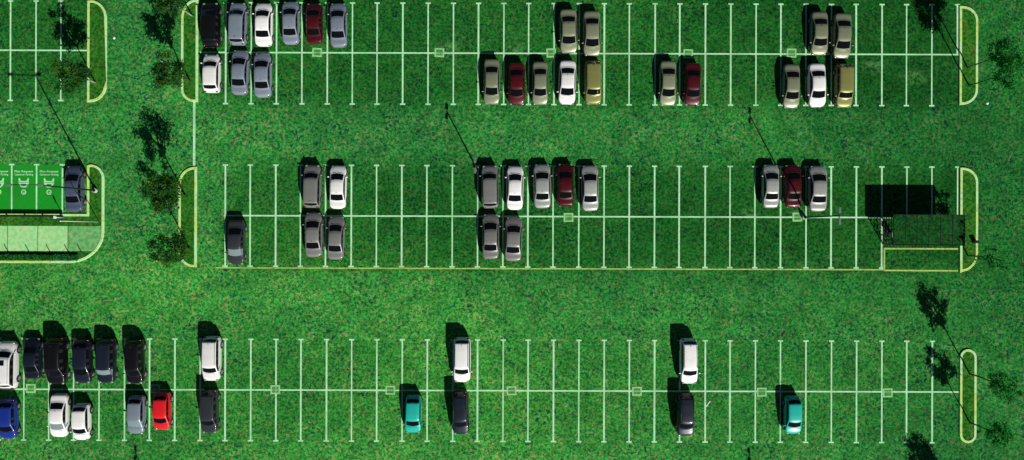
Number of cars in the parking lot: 58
